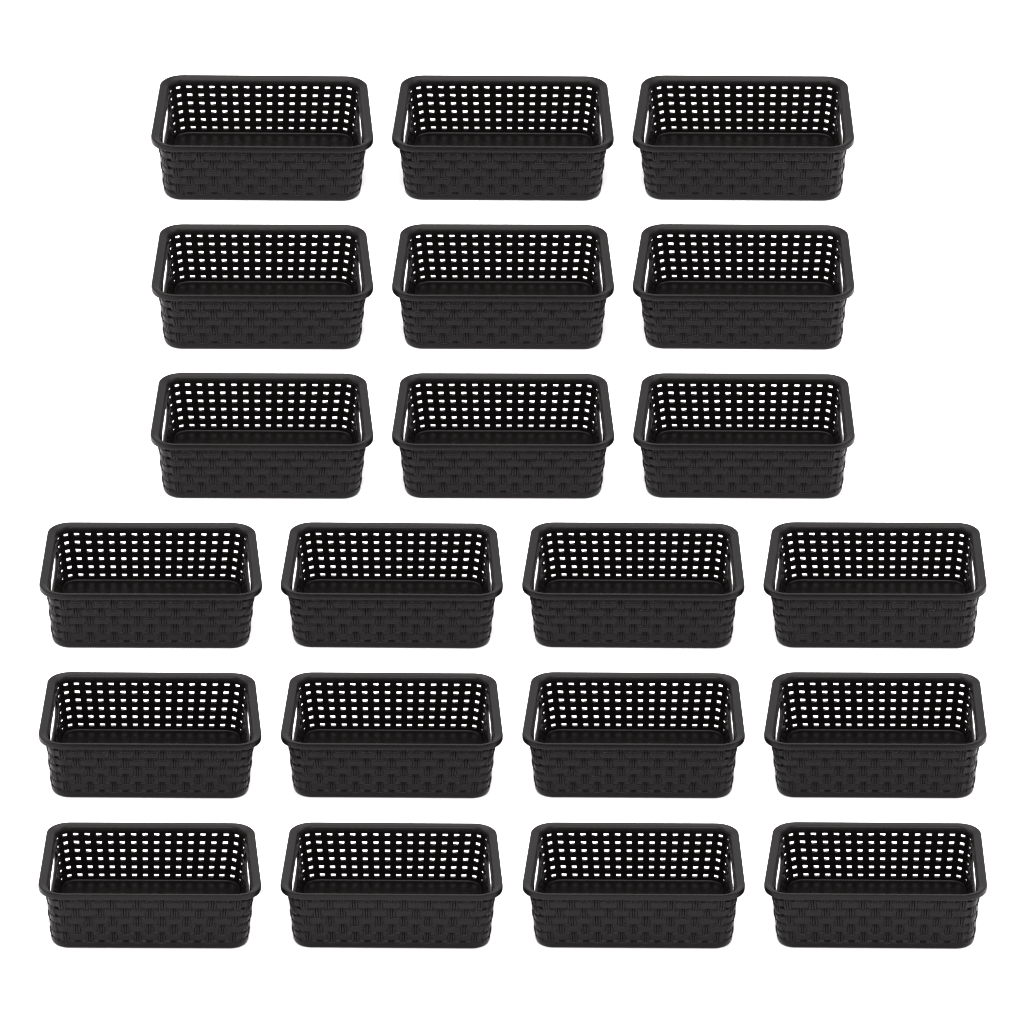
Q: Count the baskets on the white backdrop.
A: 21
